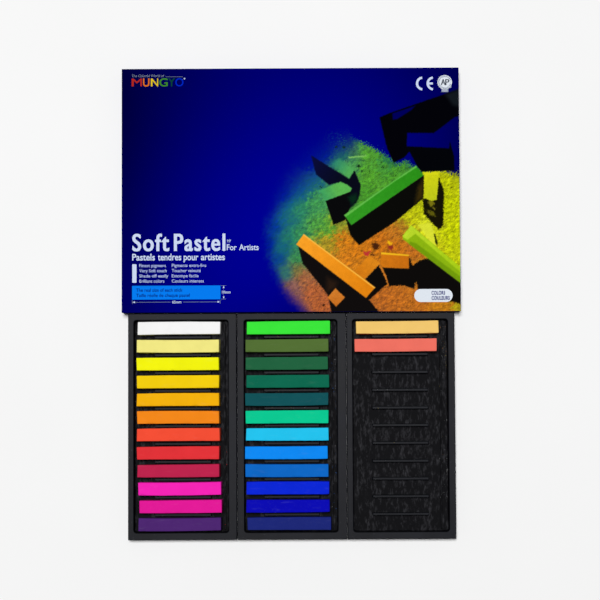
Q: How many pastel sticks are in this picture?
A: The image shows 26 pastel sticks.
